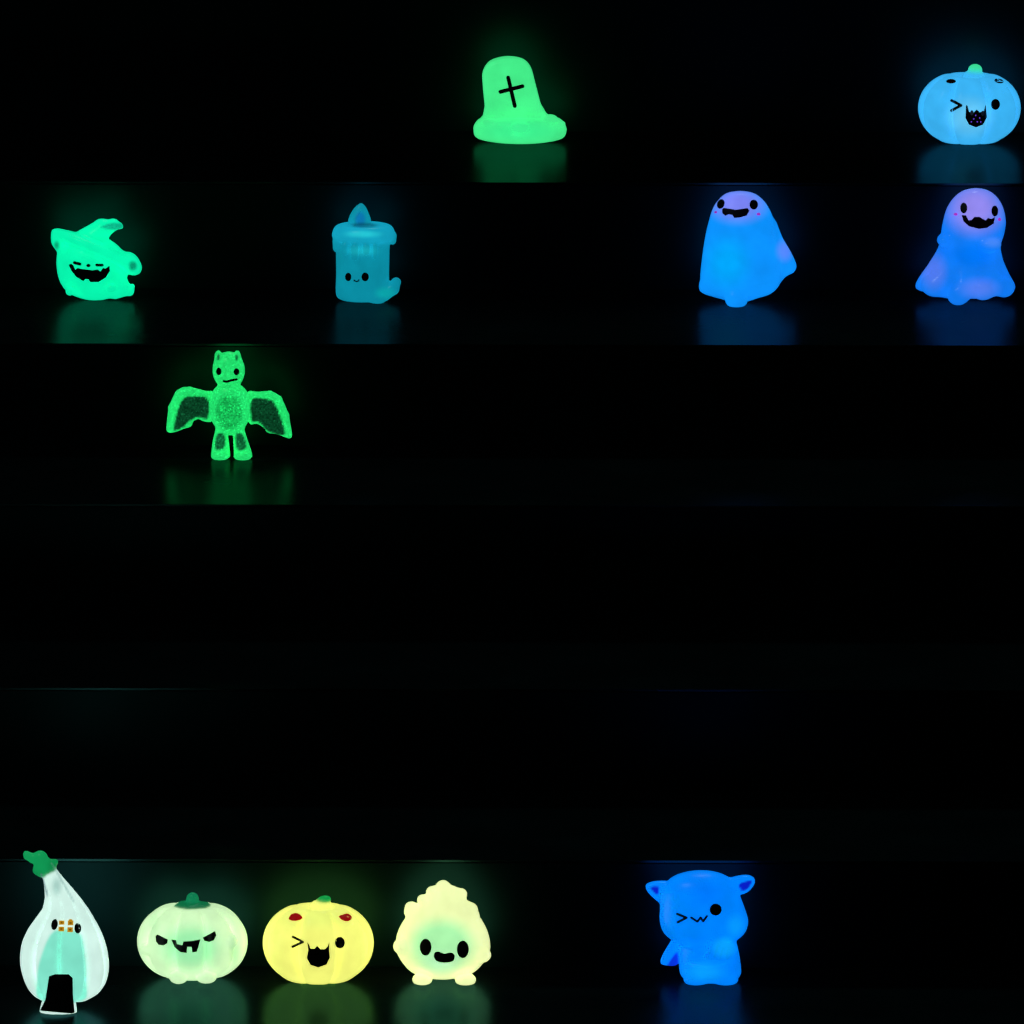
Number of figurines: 12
